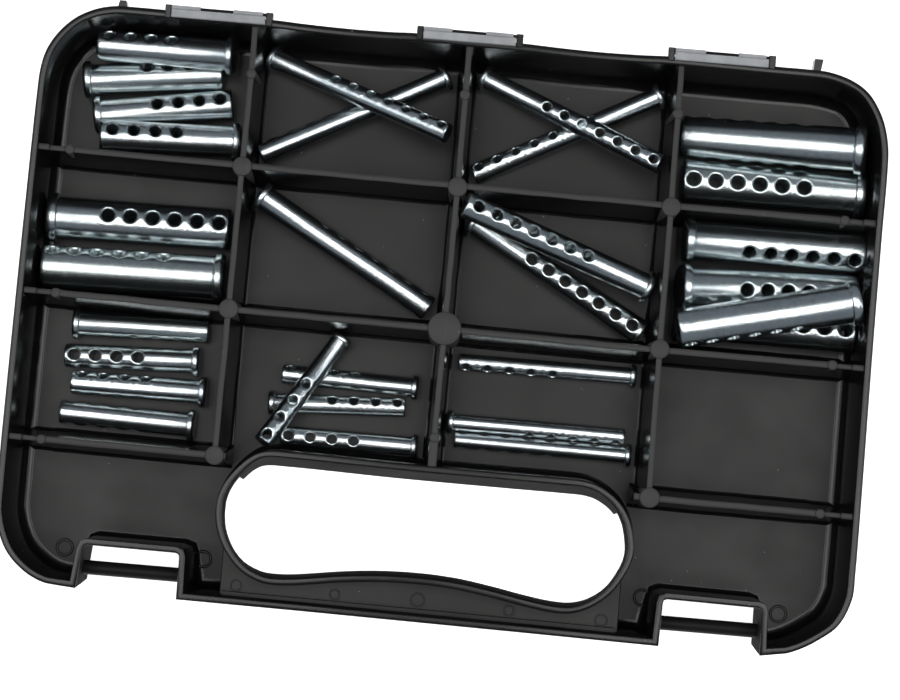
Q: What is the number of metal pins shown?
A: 30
